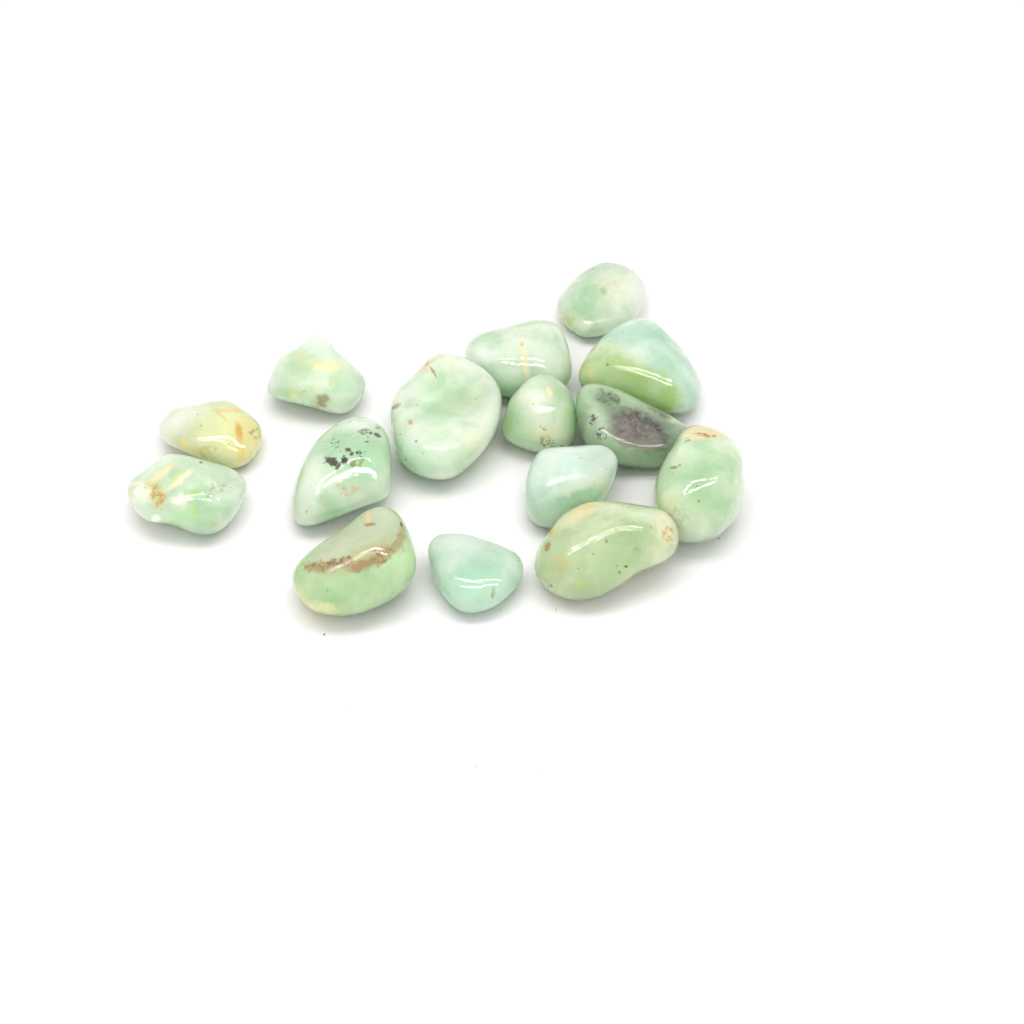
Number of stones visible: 15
